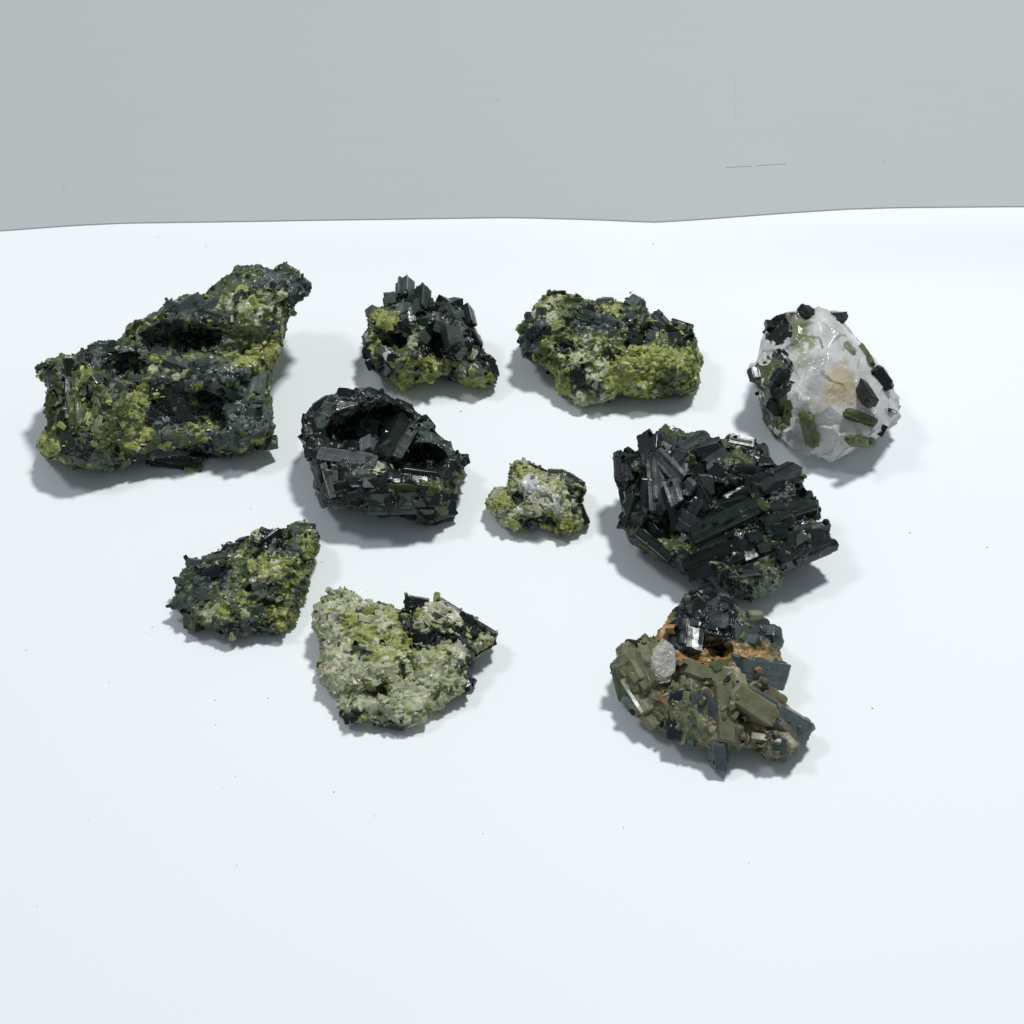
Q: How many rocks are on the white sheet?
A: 10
